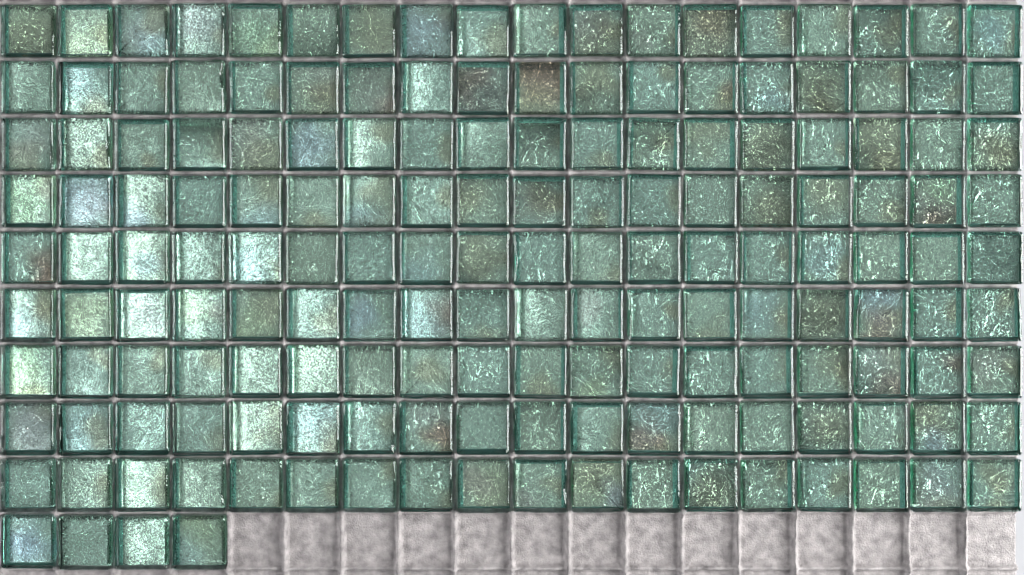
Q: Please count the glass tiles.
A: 166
